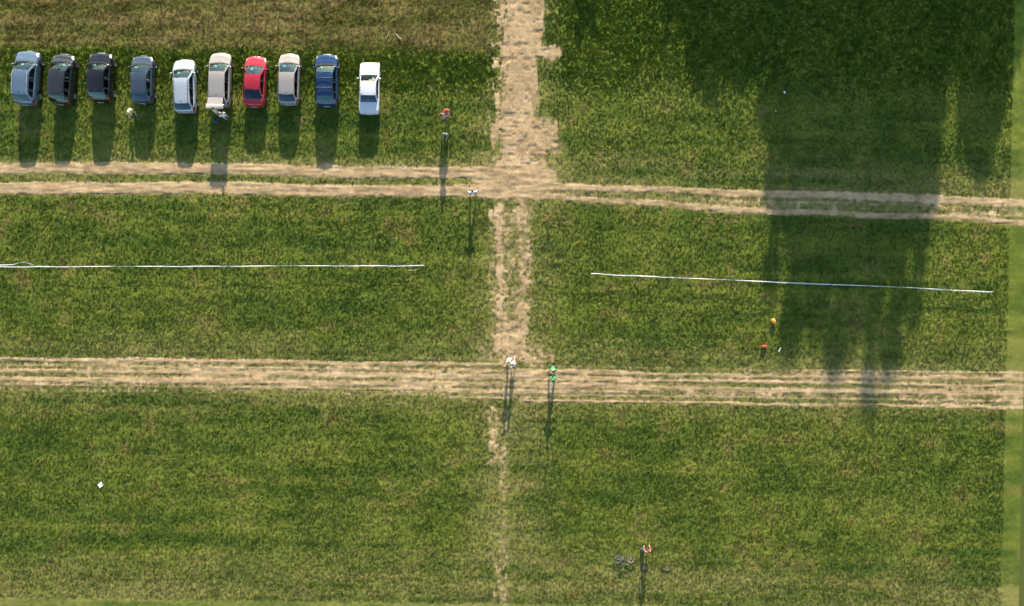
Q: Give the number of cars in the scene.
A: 10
